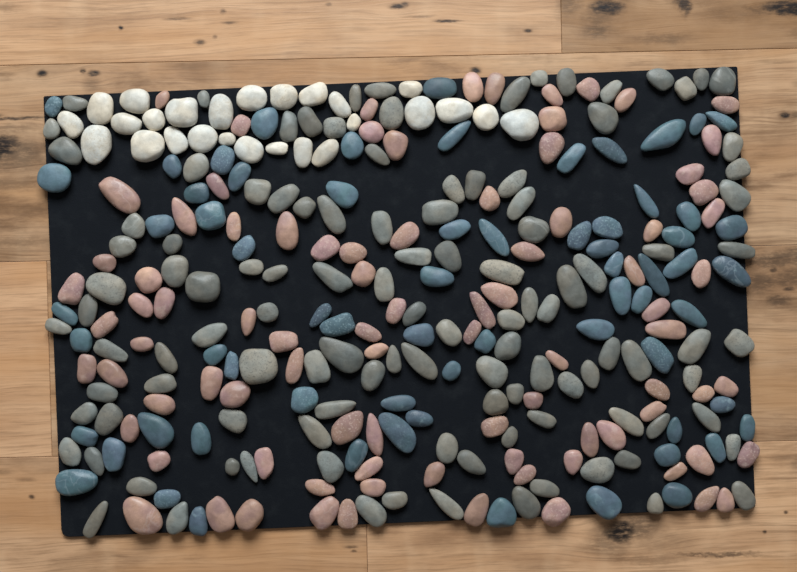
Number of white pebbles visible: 26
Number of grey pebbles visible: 113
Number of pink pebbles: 88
